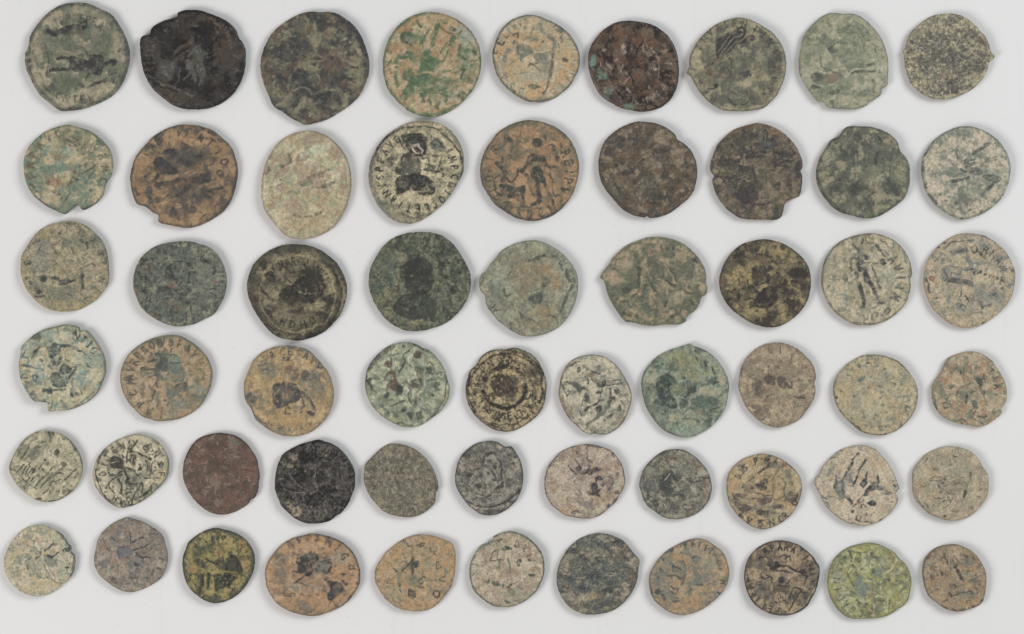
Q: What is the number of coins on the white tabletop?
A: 59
